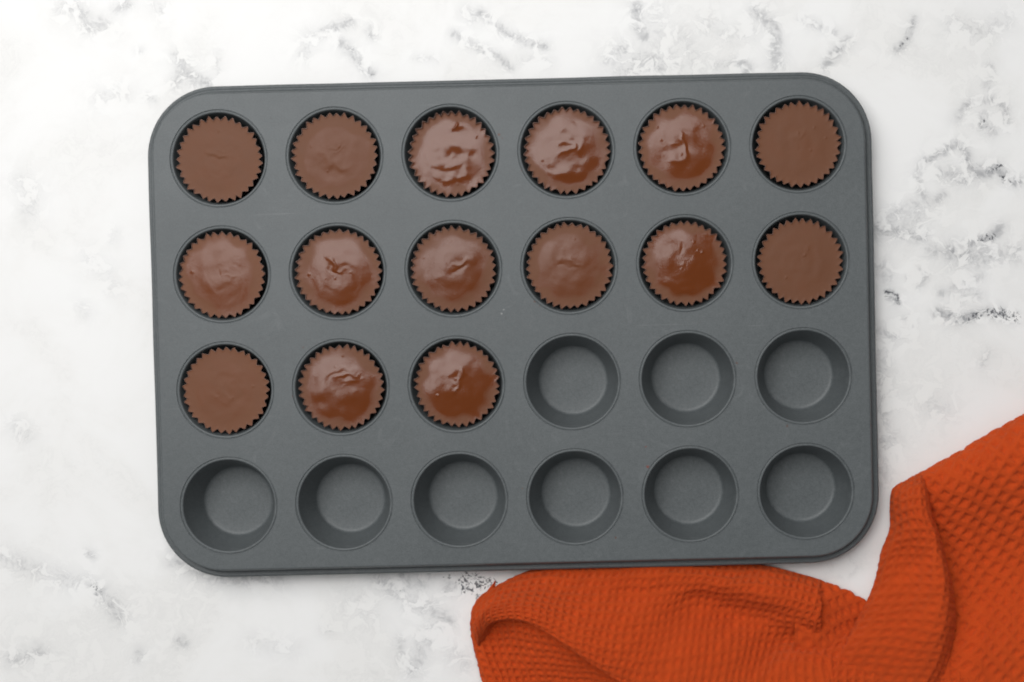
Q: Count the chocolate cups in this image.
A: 15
